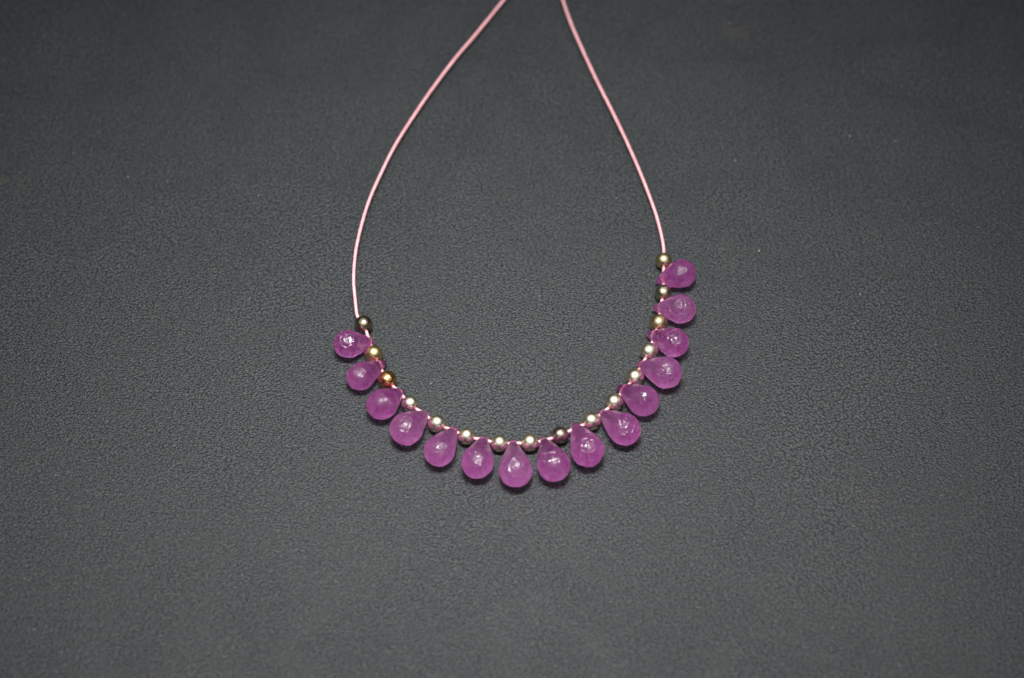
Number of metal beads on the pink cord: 16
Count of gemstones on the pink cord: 15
